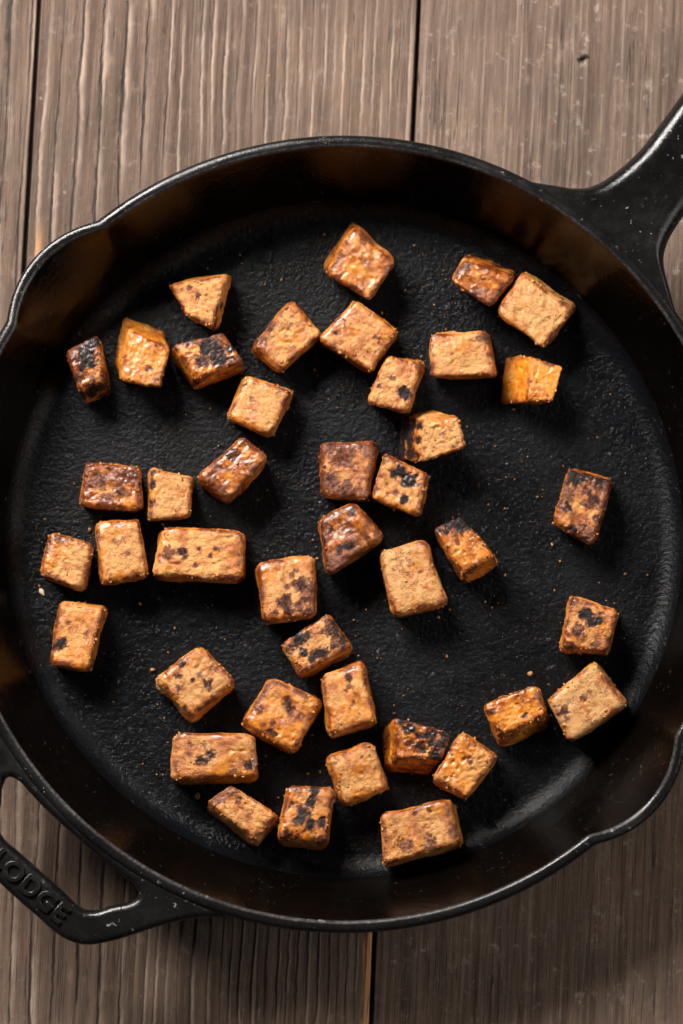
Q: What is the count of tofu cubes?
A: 42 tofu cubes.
